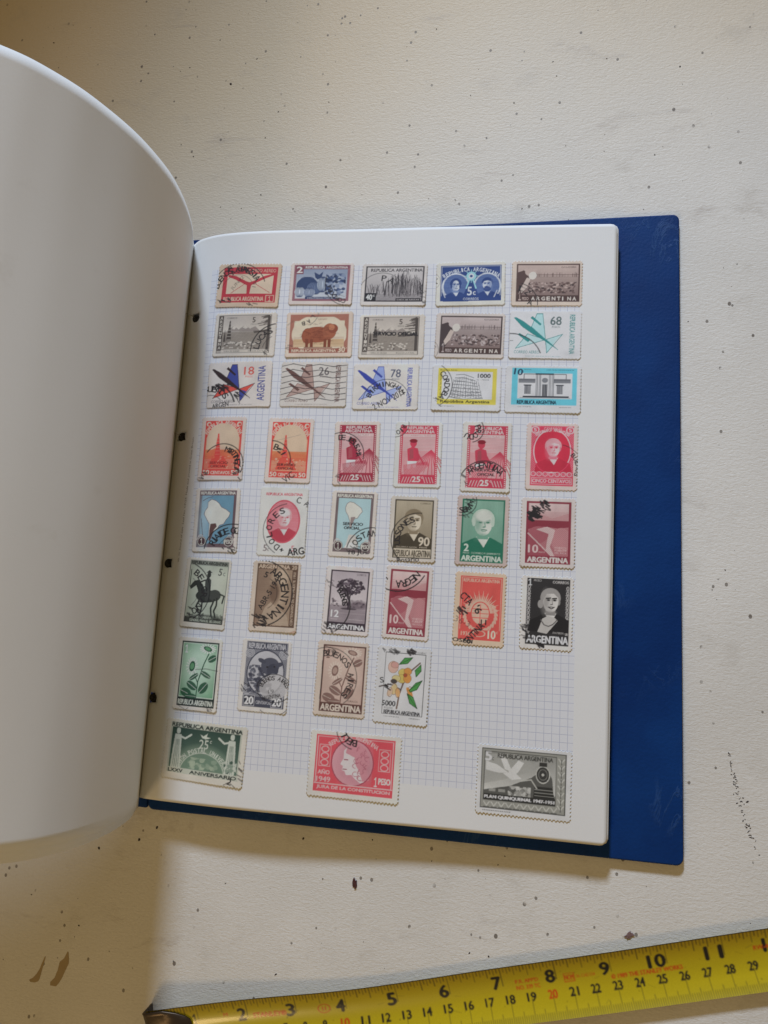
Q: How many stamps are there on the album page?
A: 40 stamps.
